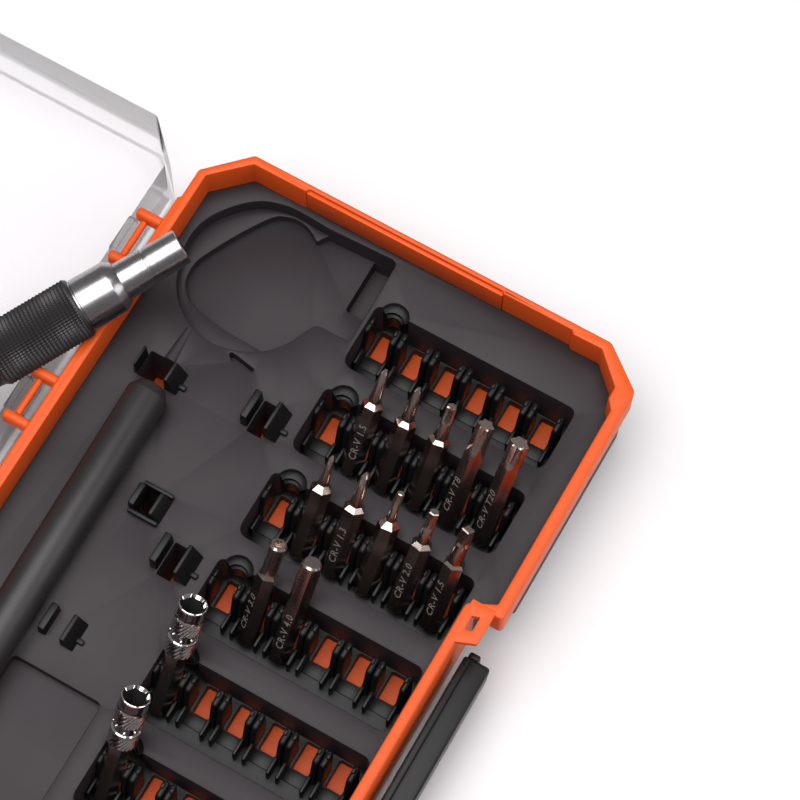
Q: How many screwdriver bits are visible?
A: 12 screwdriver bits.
